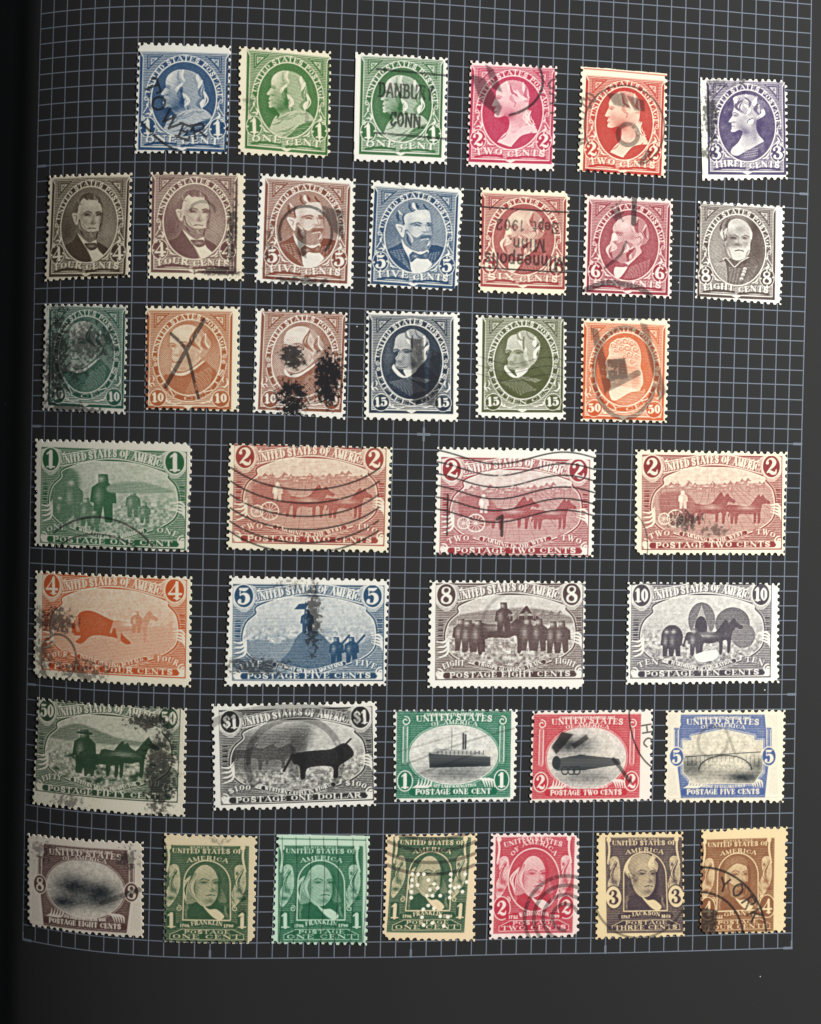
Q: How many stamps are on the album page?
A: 39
